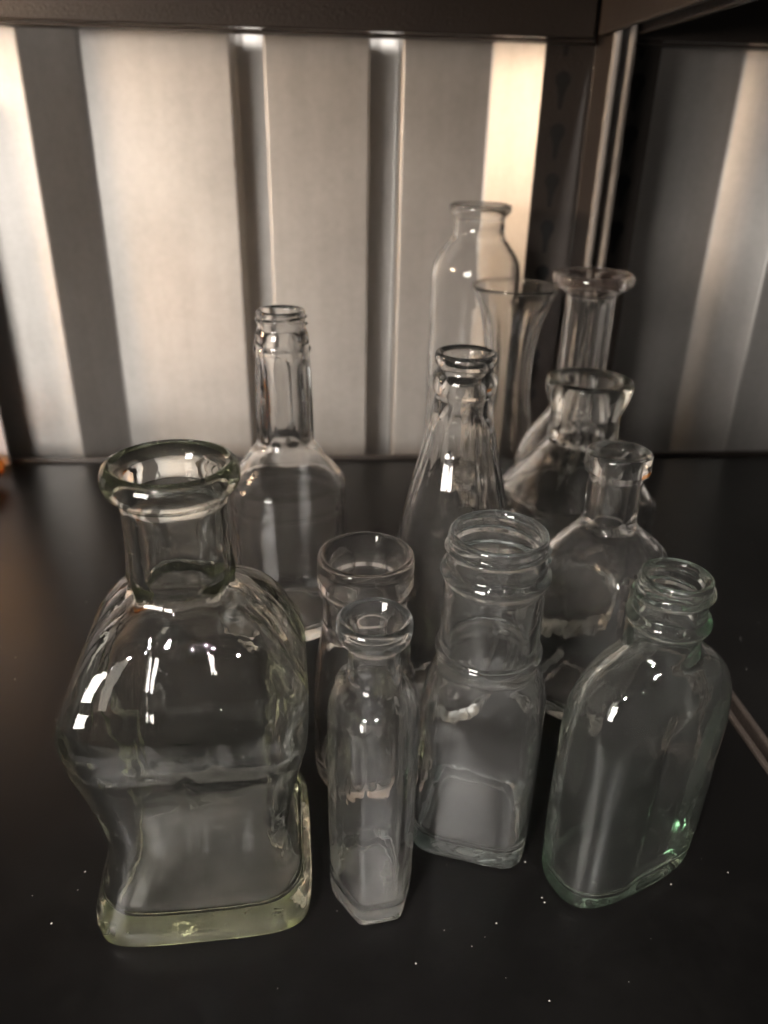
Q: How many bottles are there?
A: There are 12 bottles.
